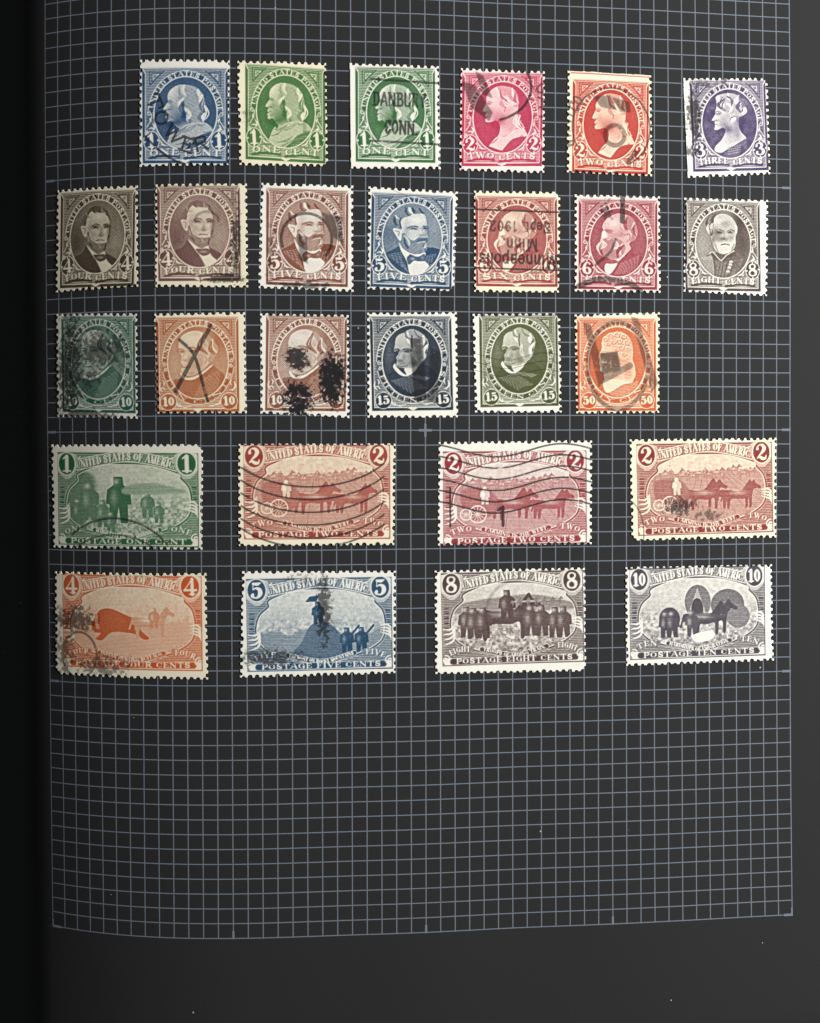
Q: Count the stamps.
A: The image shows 27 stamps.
